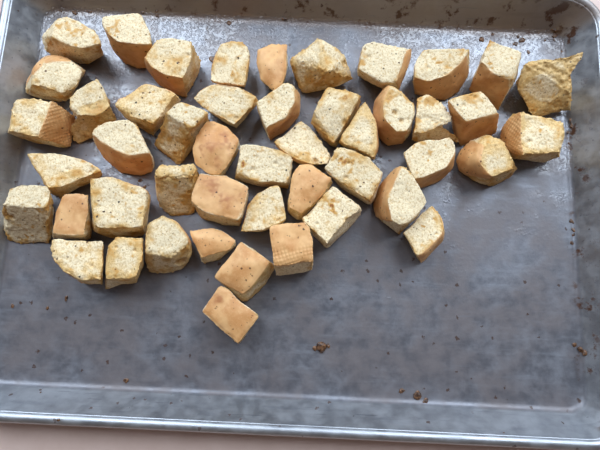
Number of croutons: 48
